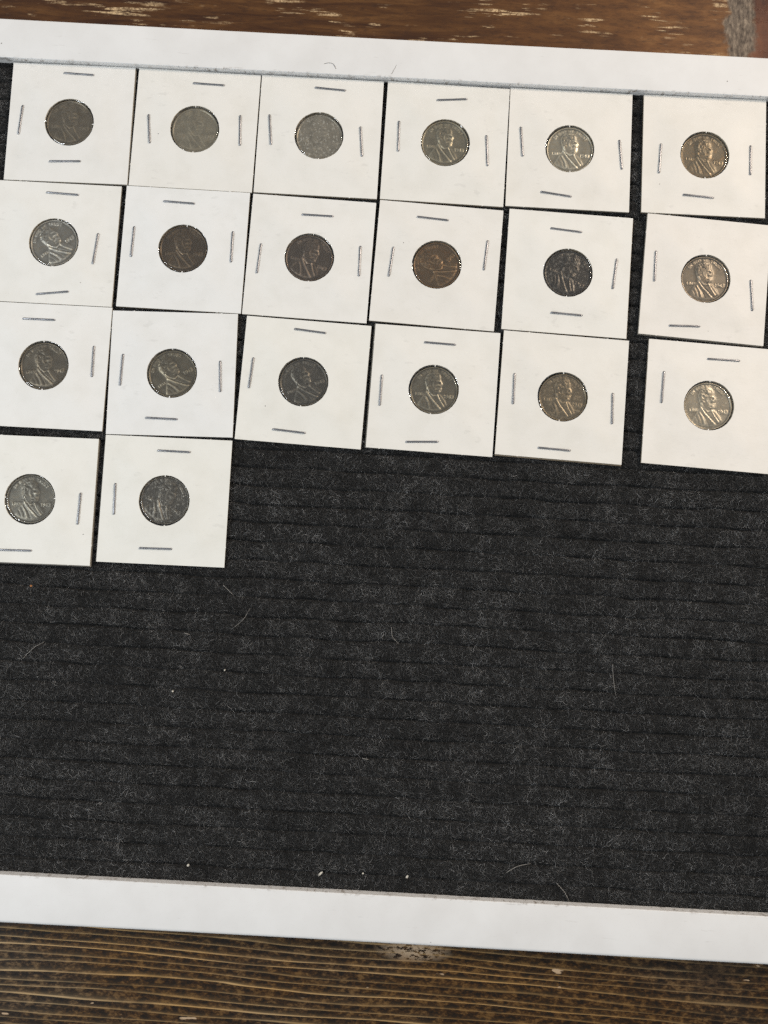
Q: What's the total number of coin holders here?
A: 20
